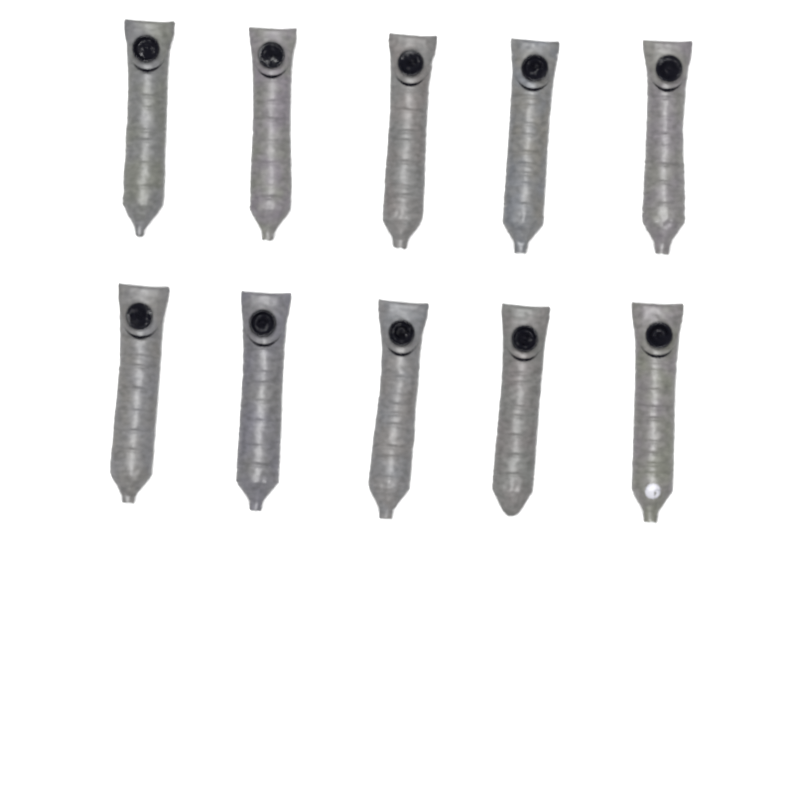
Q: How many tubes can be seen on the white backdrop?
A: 10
